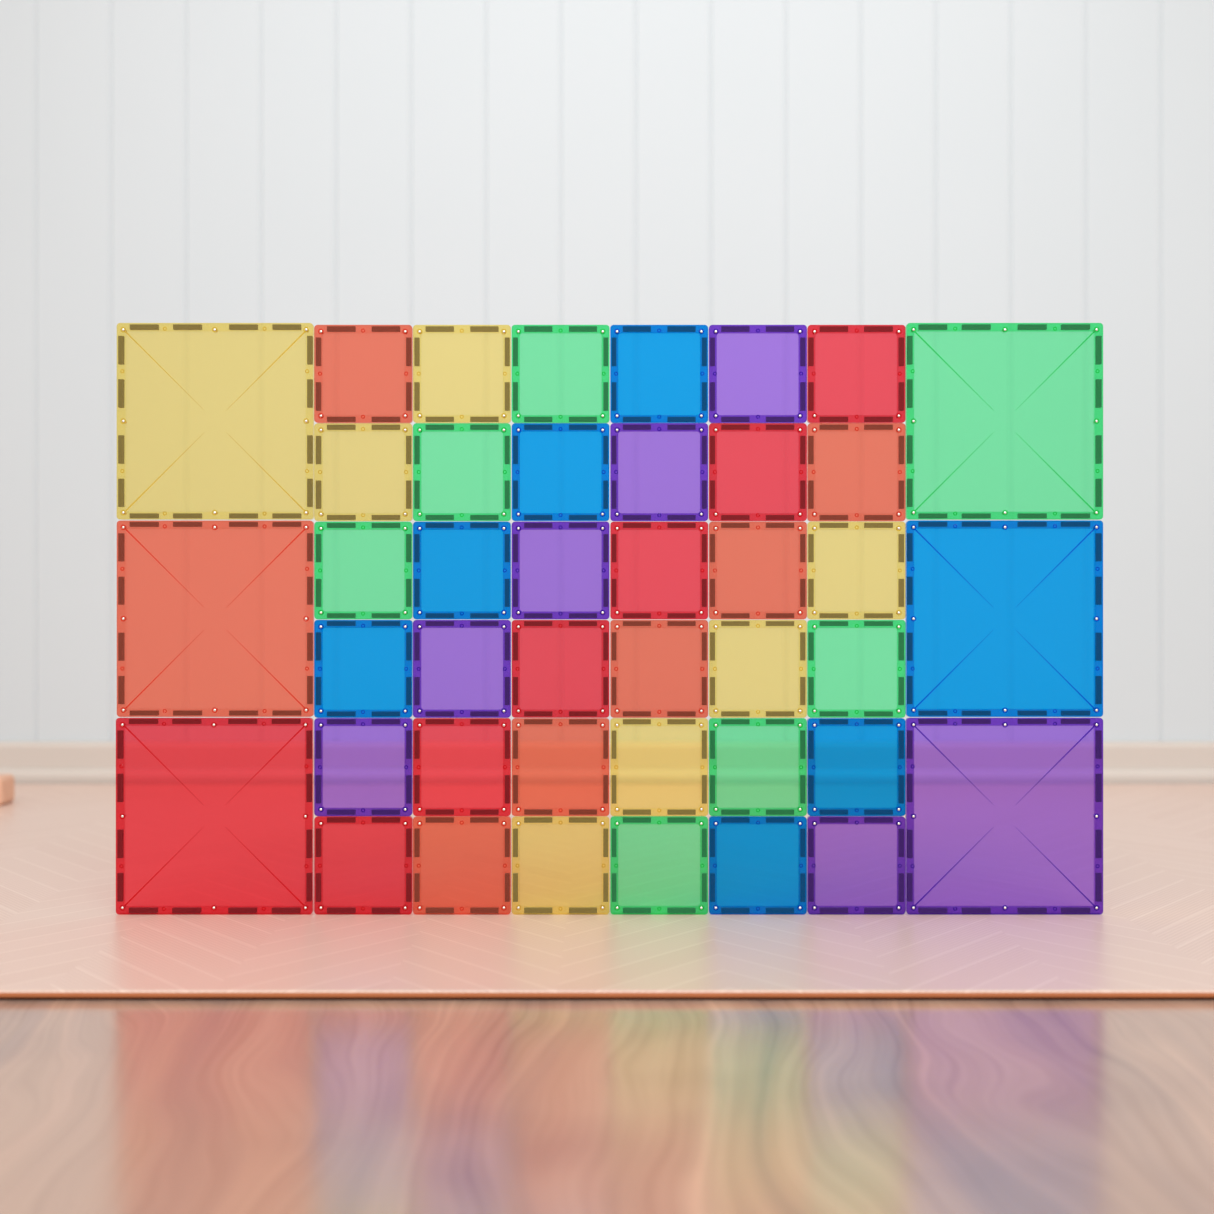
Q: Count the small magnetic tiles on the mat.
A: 36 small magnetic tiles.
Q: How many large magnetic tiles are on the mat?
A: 6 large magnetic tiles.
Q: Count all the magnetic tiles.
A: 42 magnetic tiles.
